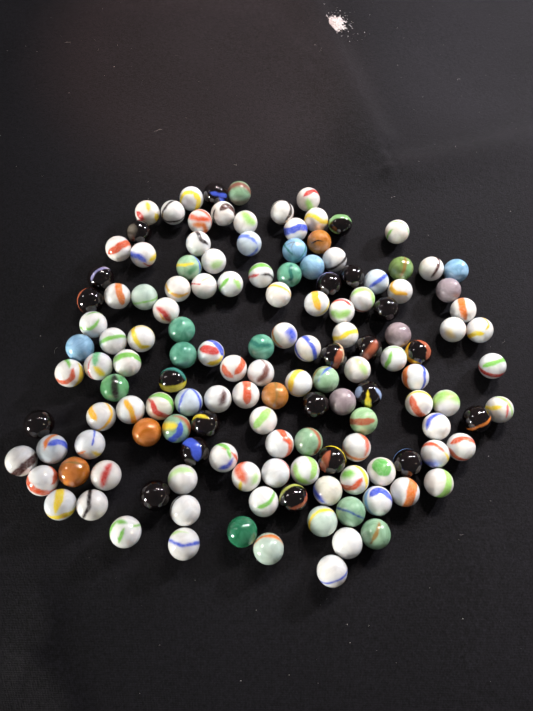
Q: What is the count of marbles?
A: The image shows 140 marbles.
